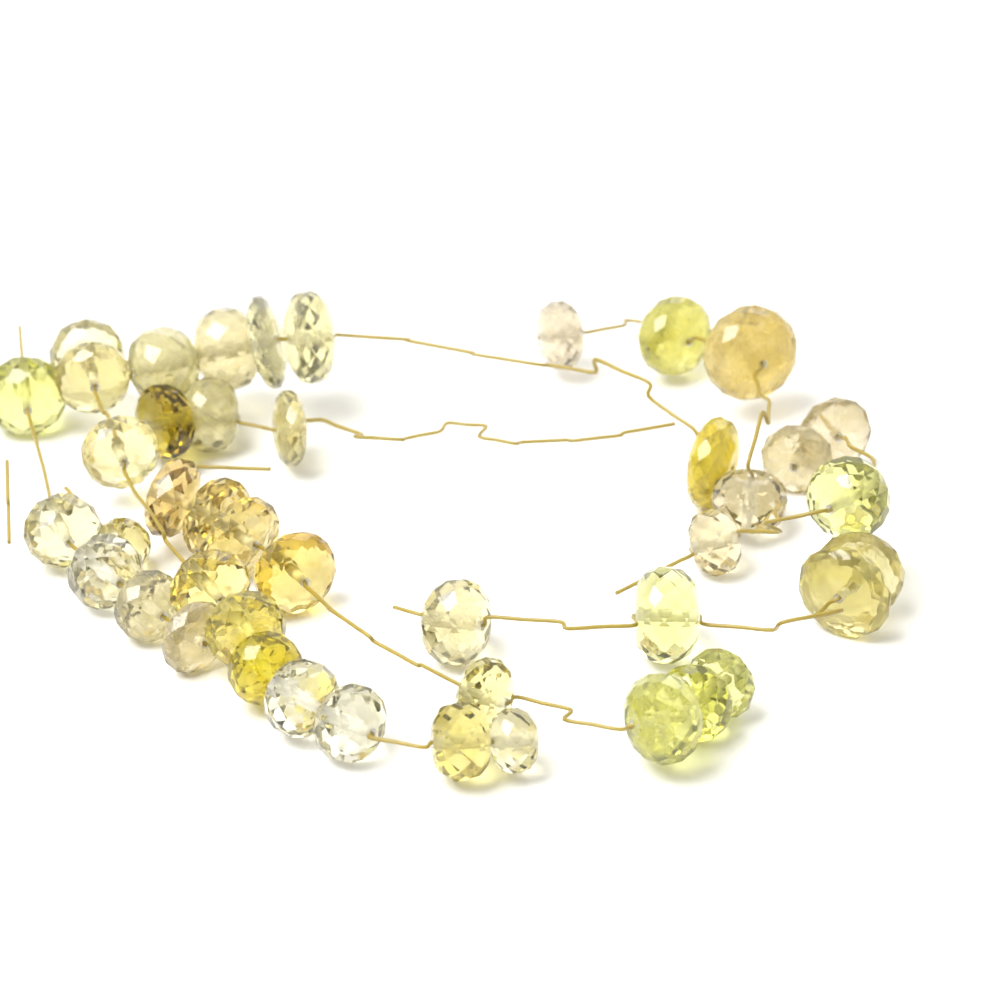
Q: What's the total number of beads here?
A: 44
